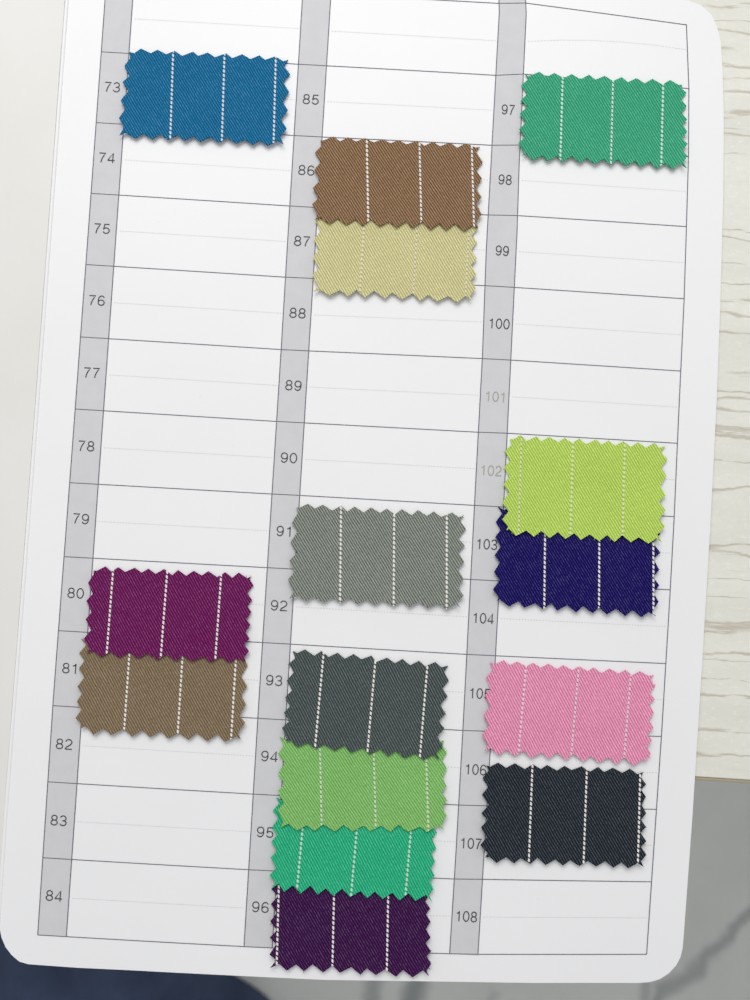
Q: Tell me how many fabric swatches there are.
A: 15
